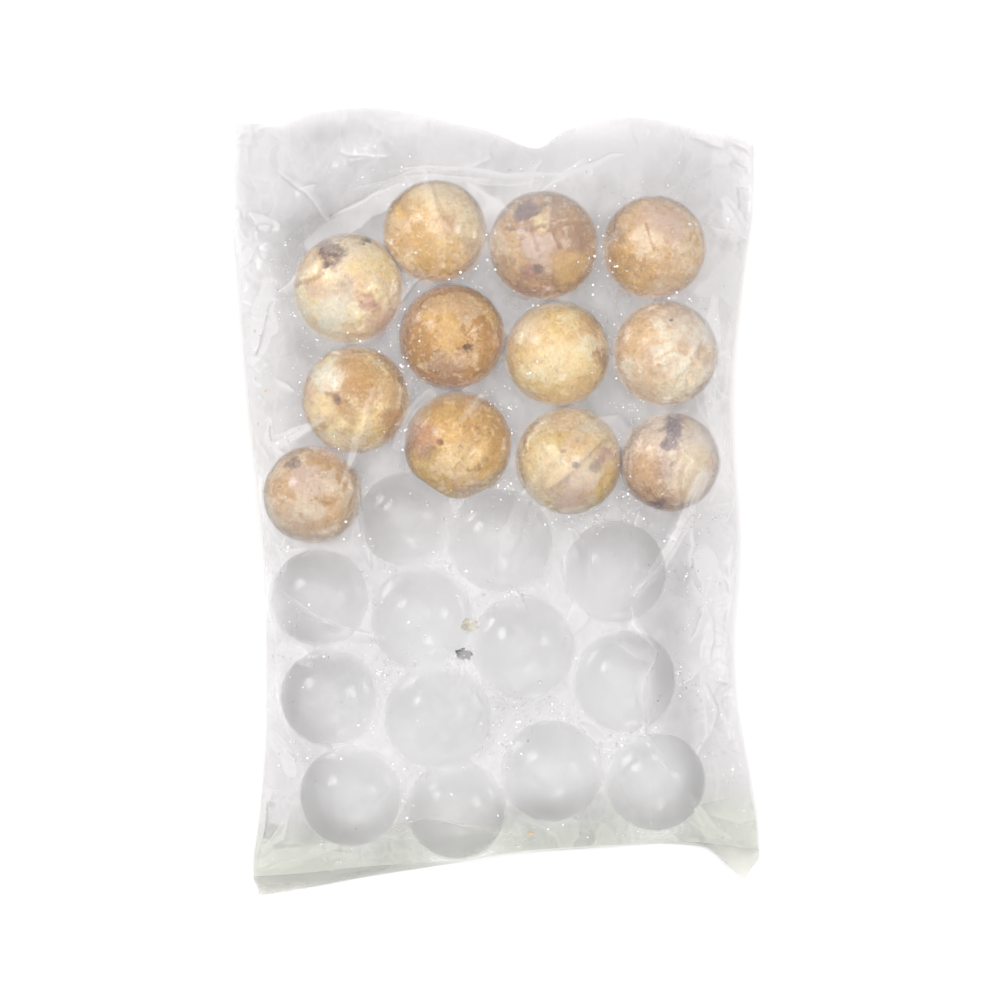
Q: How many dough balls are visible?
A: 12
